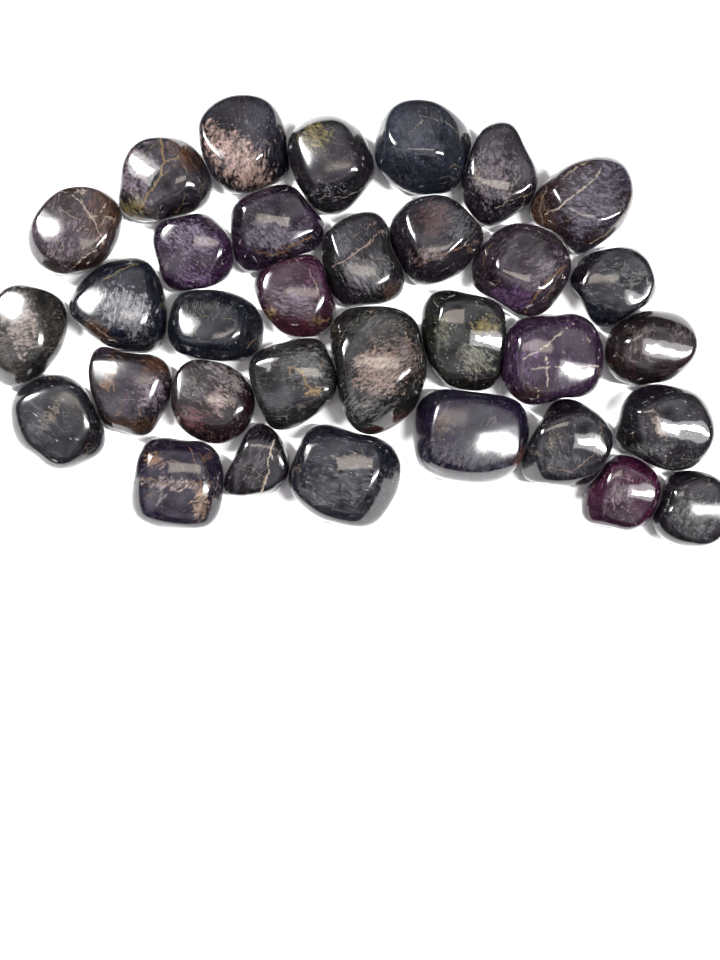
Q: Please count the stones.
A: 33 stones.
